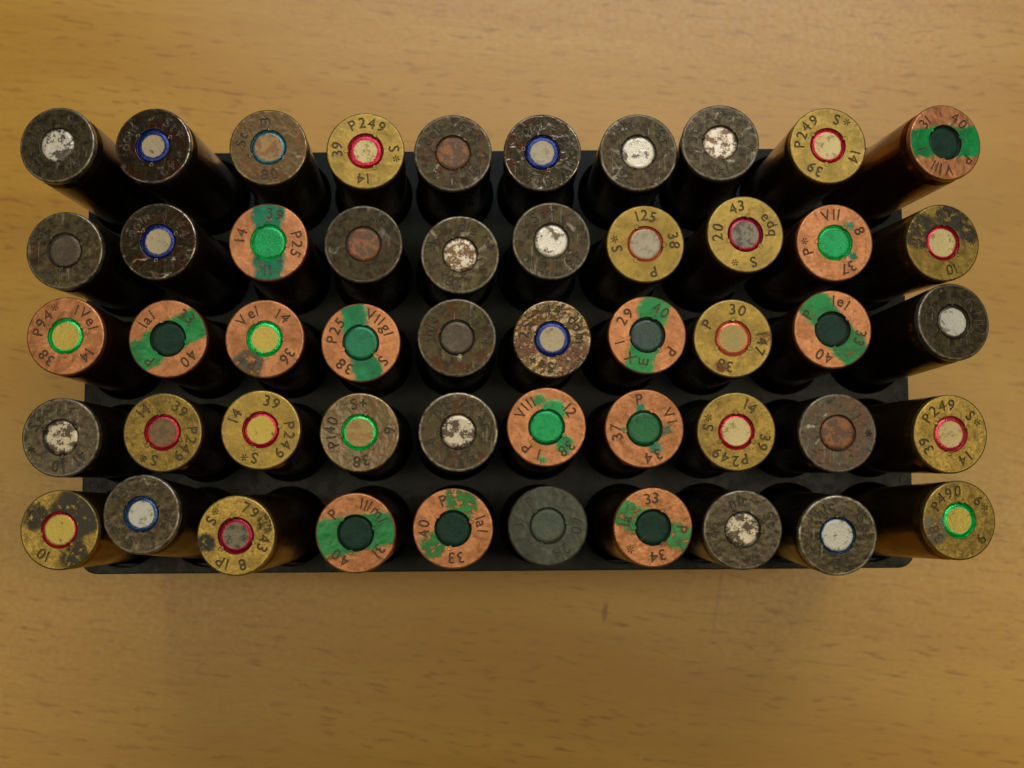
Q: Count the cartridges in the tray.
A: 50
